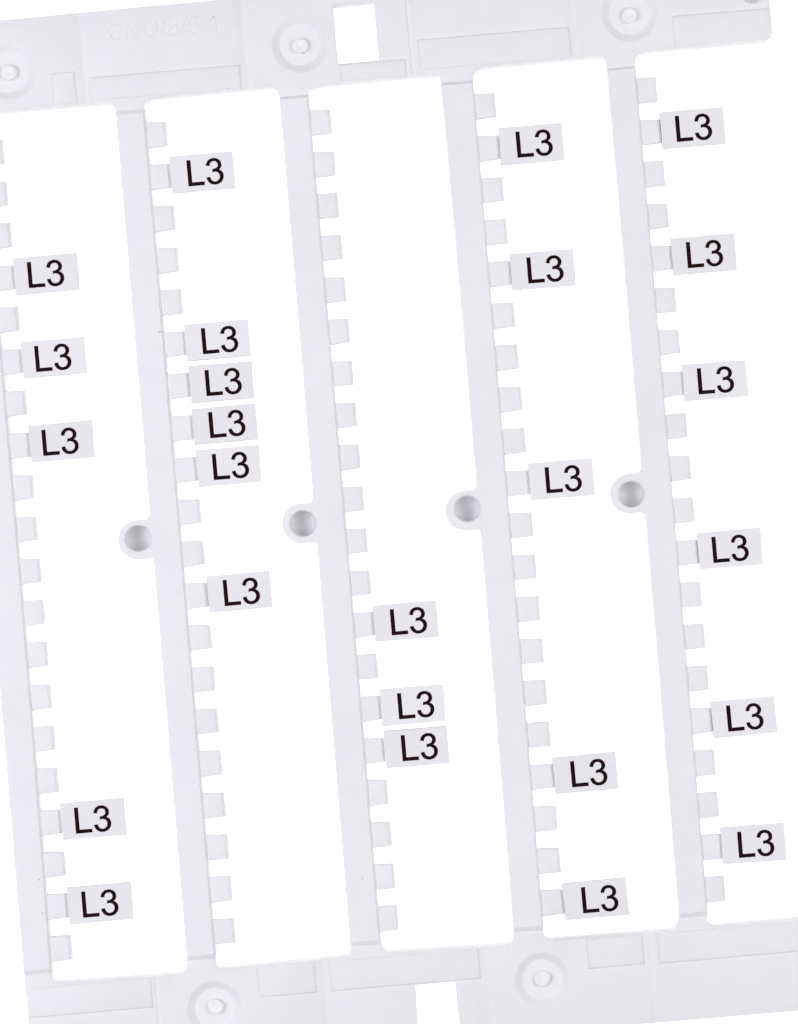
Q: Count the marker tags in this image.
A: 25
